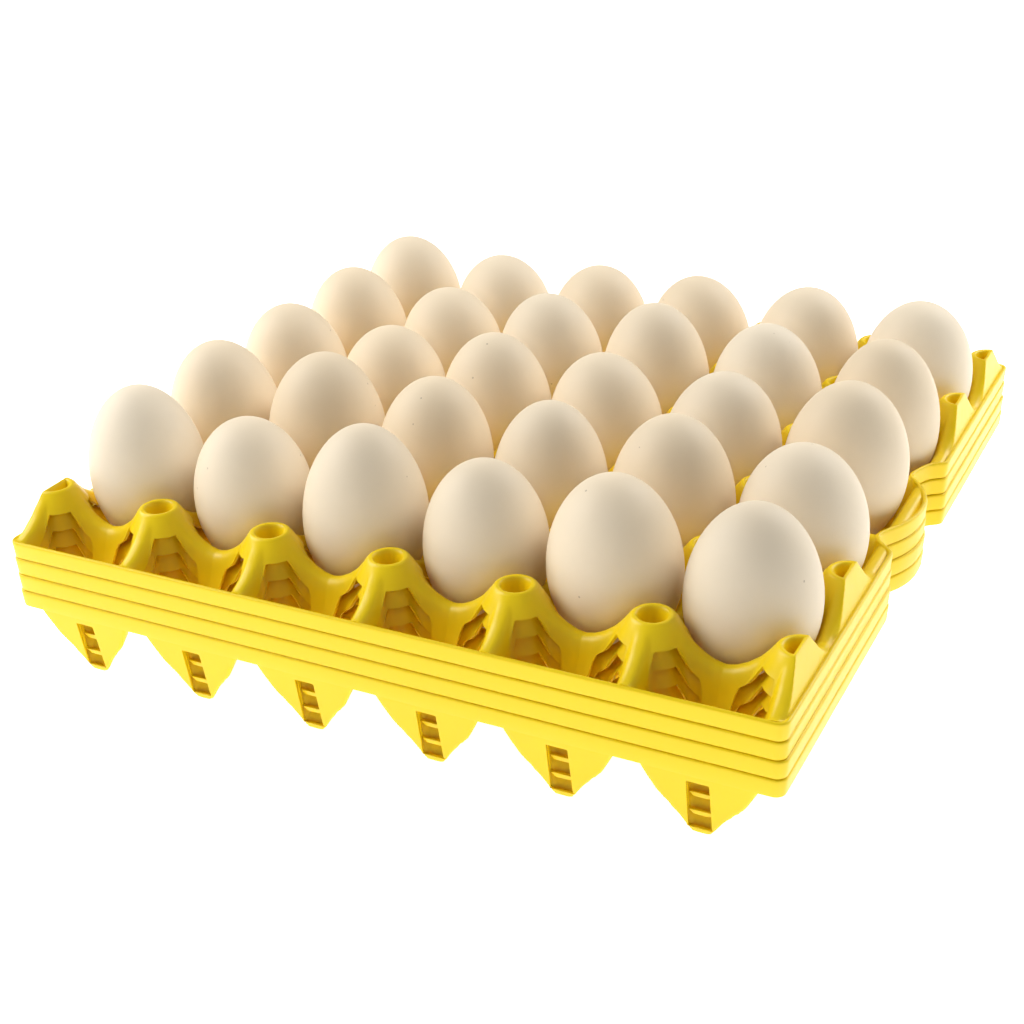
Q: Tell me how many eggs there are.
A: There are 30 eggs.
